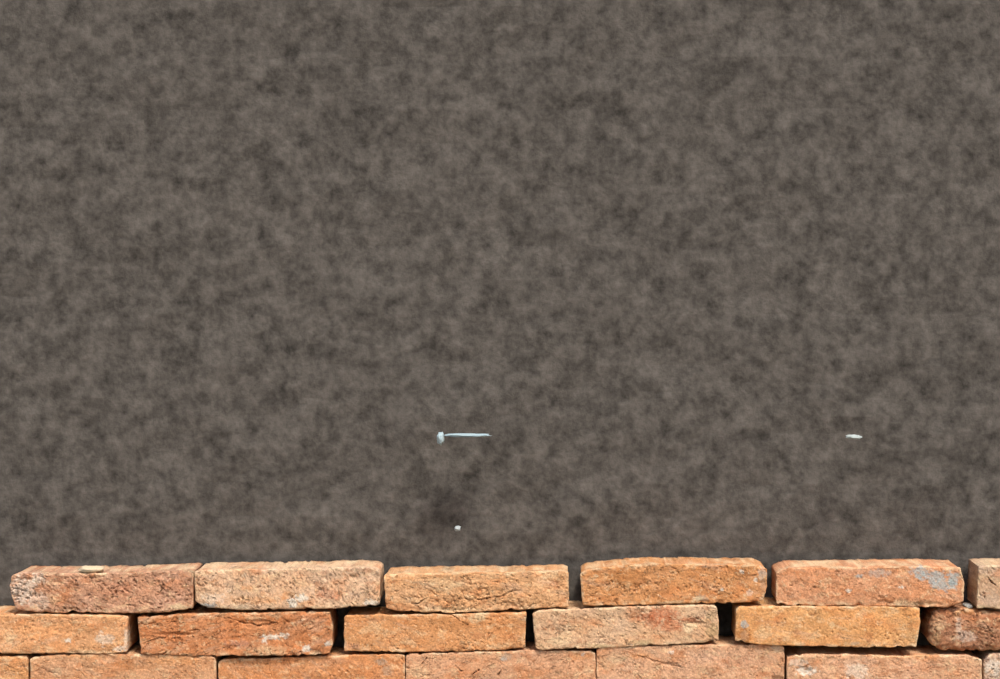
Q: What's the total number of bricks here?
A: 19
